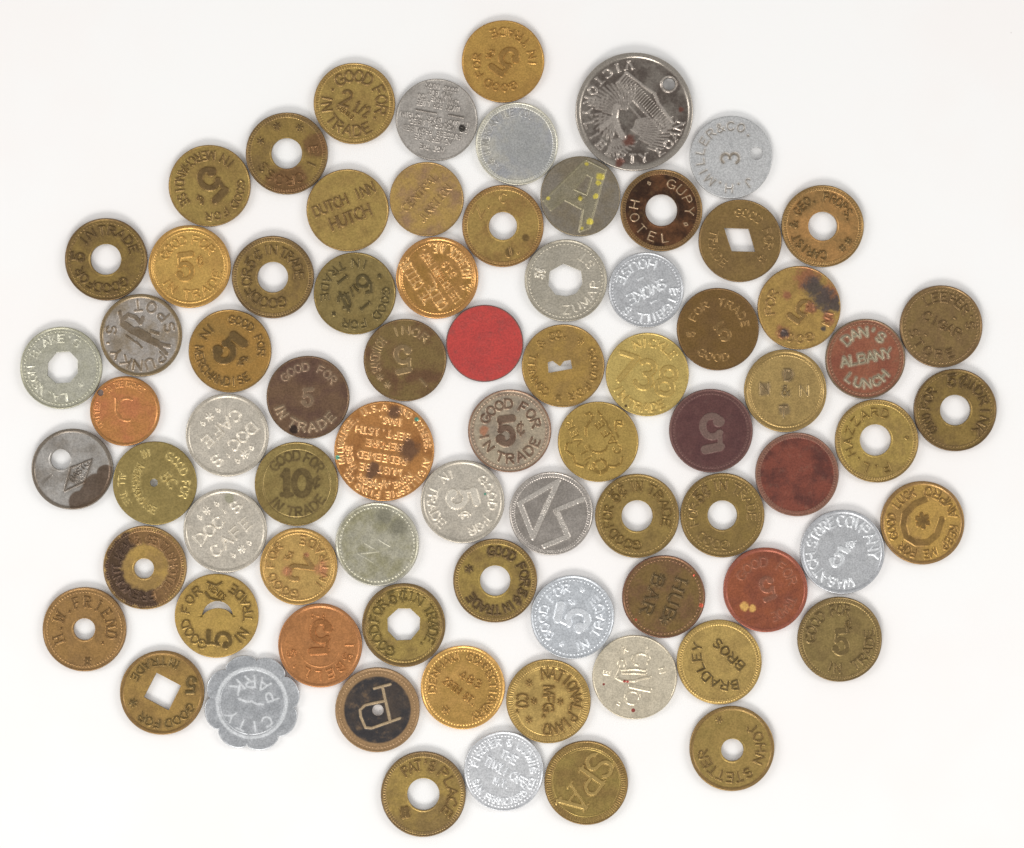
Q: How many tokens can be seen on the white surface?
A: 77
